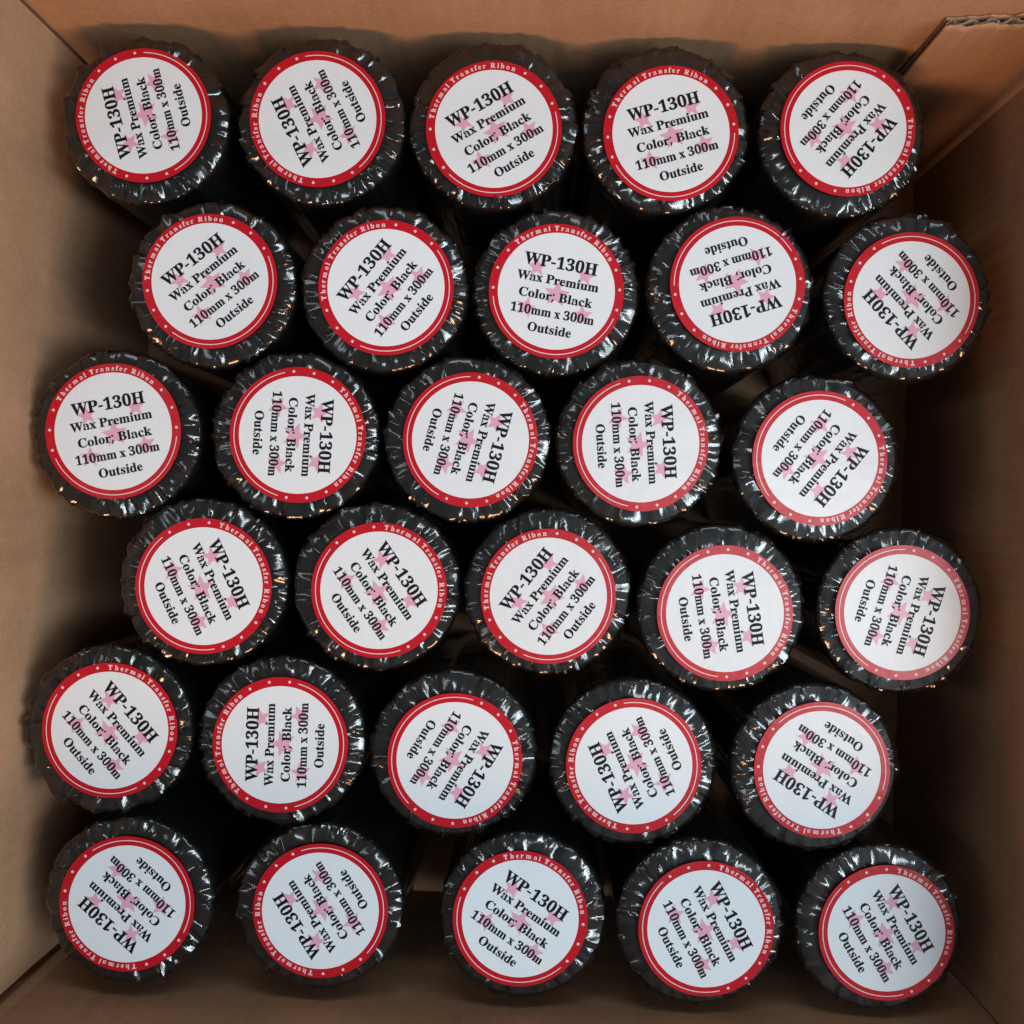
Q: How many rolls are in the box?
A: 30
